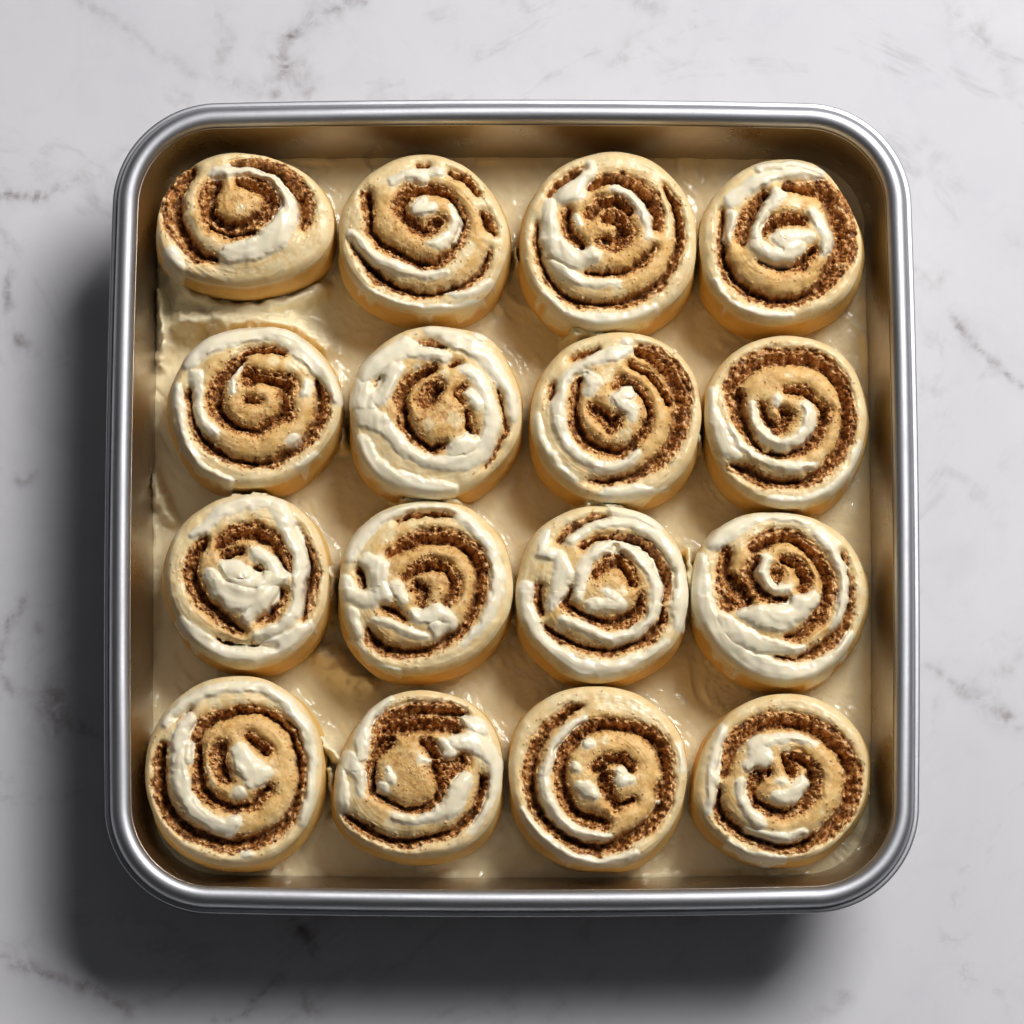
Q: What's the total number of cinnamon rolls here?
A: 16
